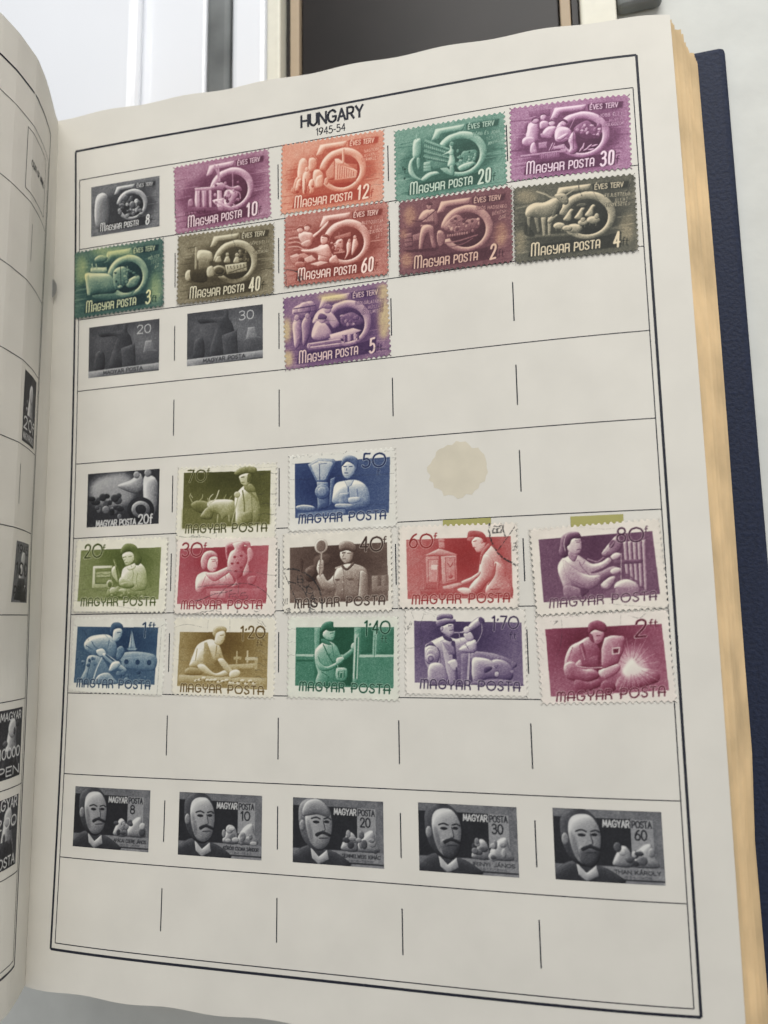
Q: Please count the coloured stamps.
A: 22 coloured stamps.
